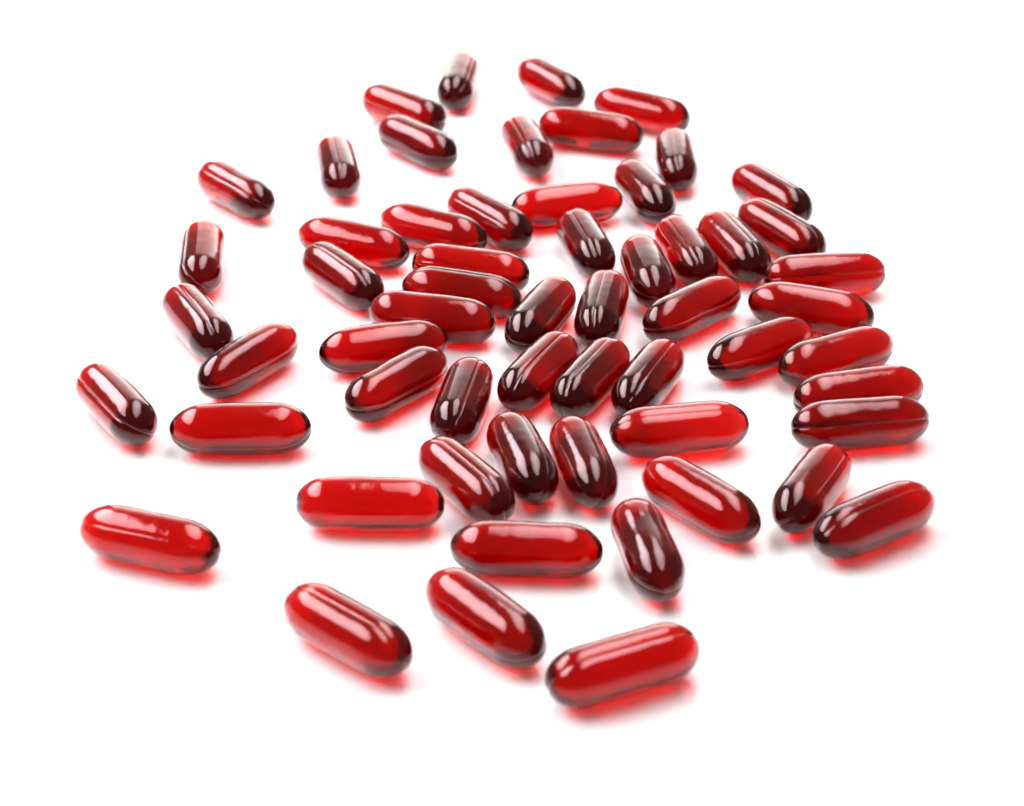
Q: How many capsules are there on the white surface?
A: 59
